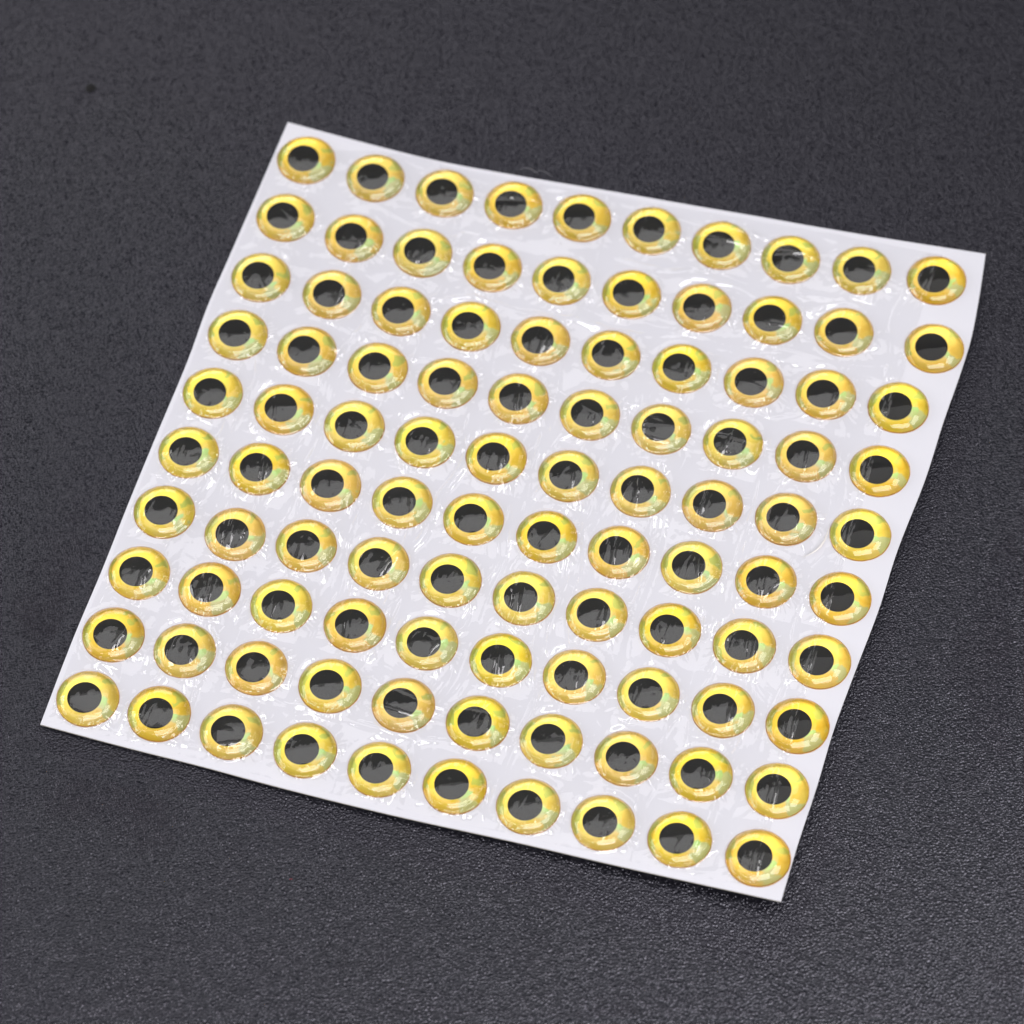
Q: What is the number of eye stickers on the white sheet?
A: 100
